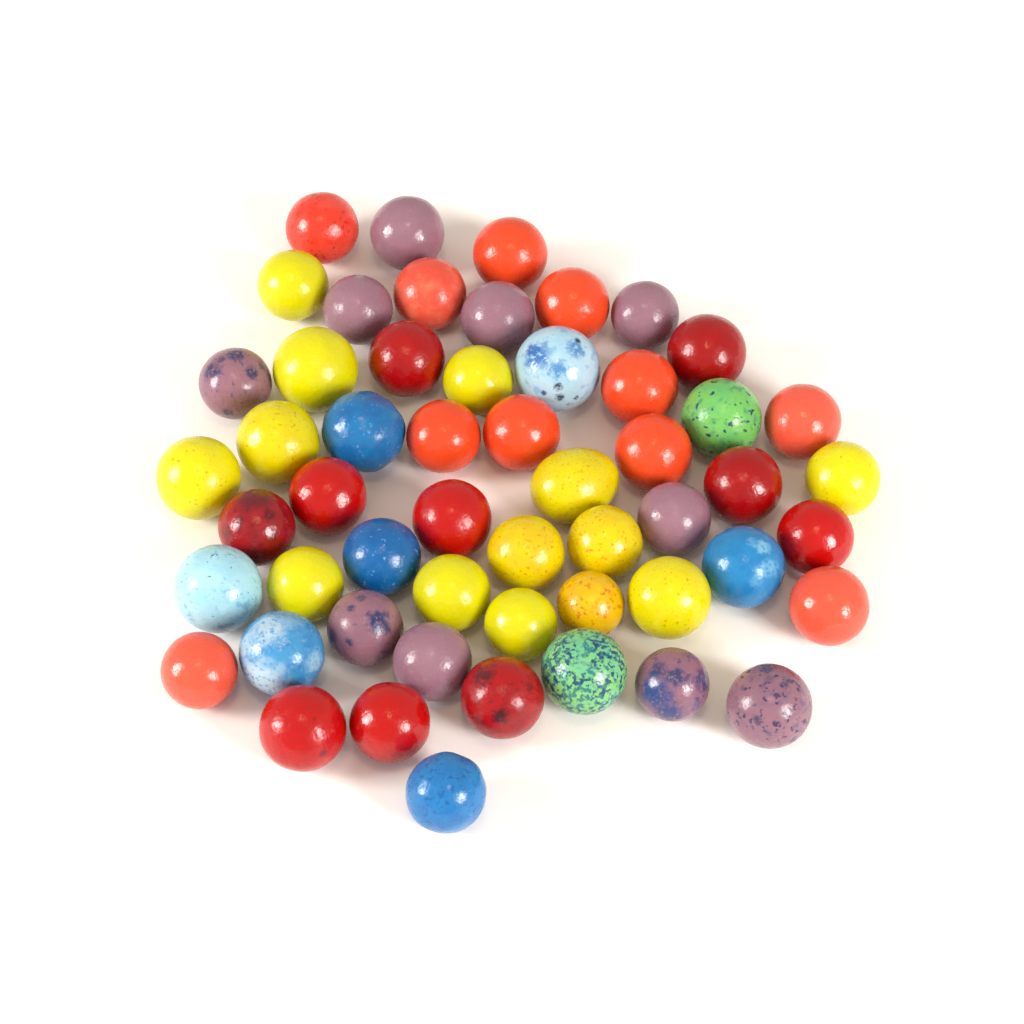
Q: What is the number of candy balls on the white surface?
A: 54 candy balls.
